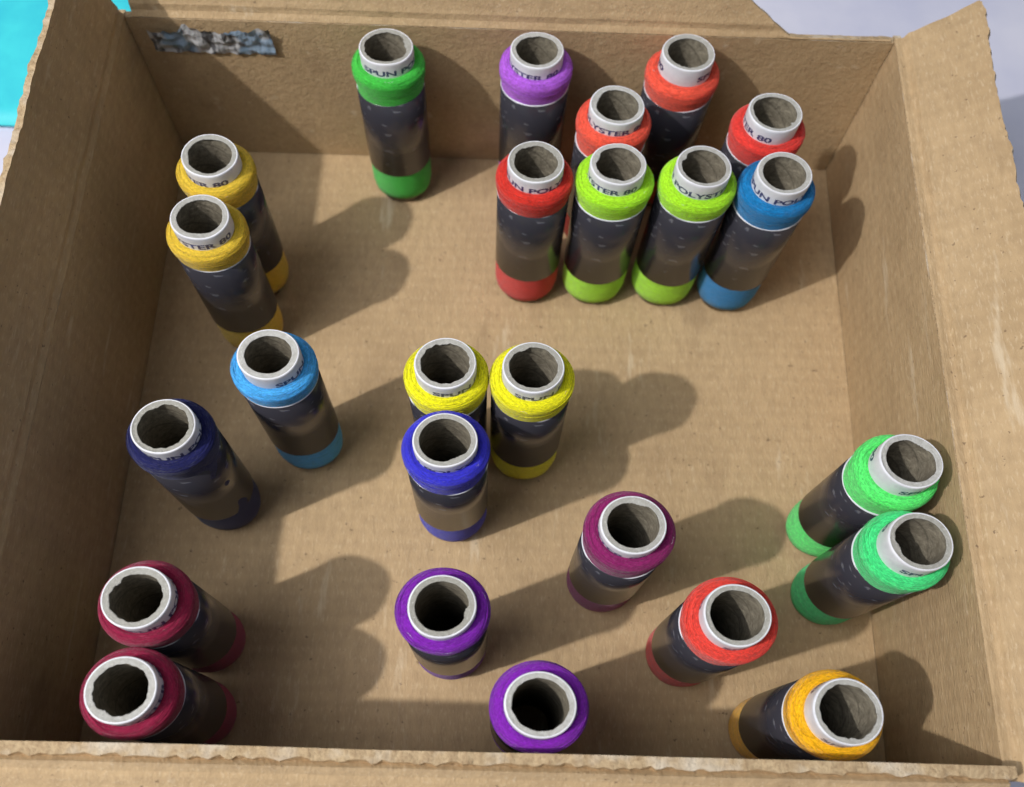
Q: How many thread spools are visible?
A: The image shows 25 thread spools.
